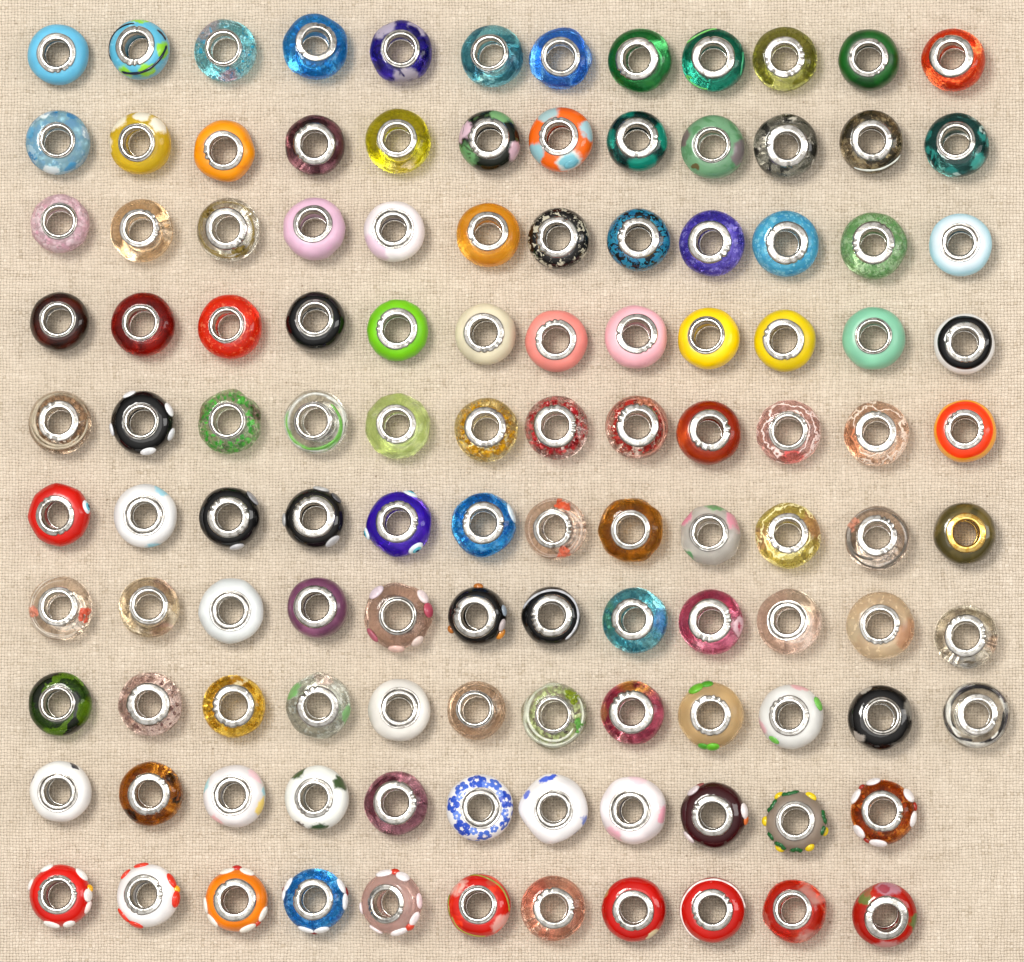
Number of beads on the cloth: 118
